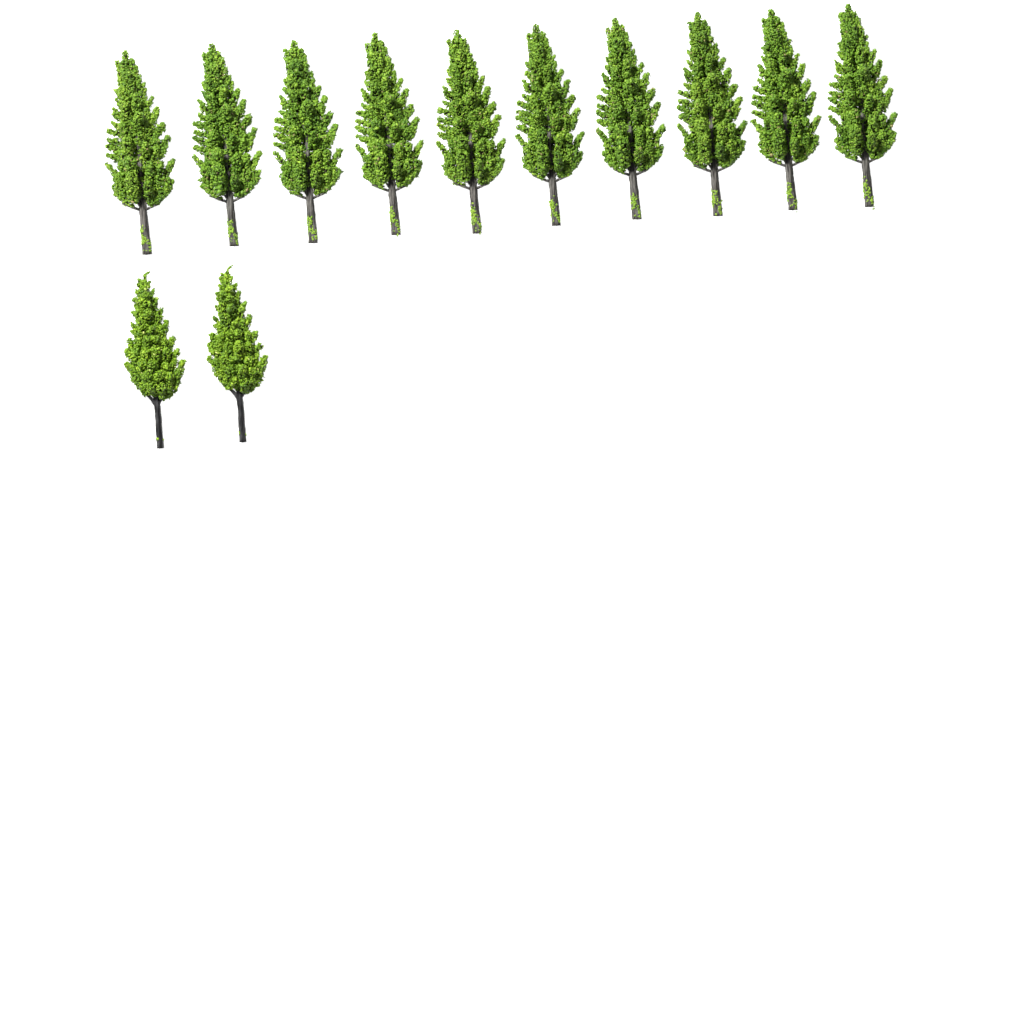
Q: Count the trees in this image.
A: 12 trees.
